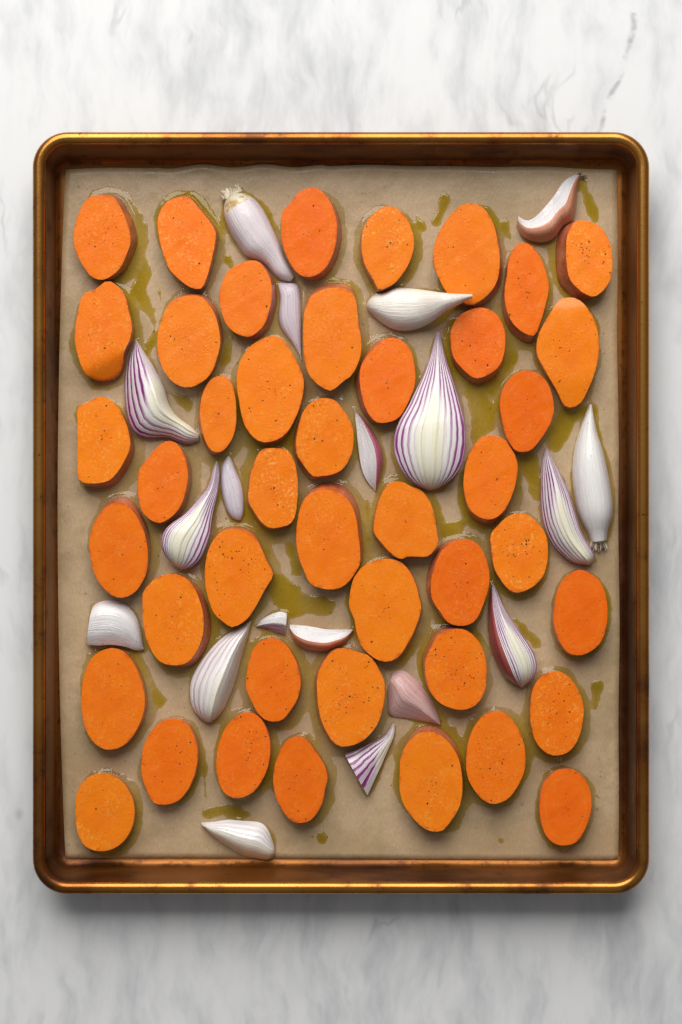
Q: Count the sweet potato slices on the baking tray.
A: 43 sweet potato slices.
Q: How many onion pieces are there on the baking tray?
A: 19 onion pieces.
